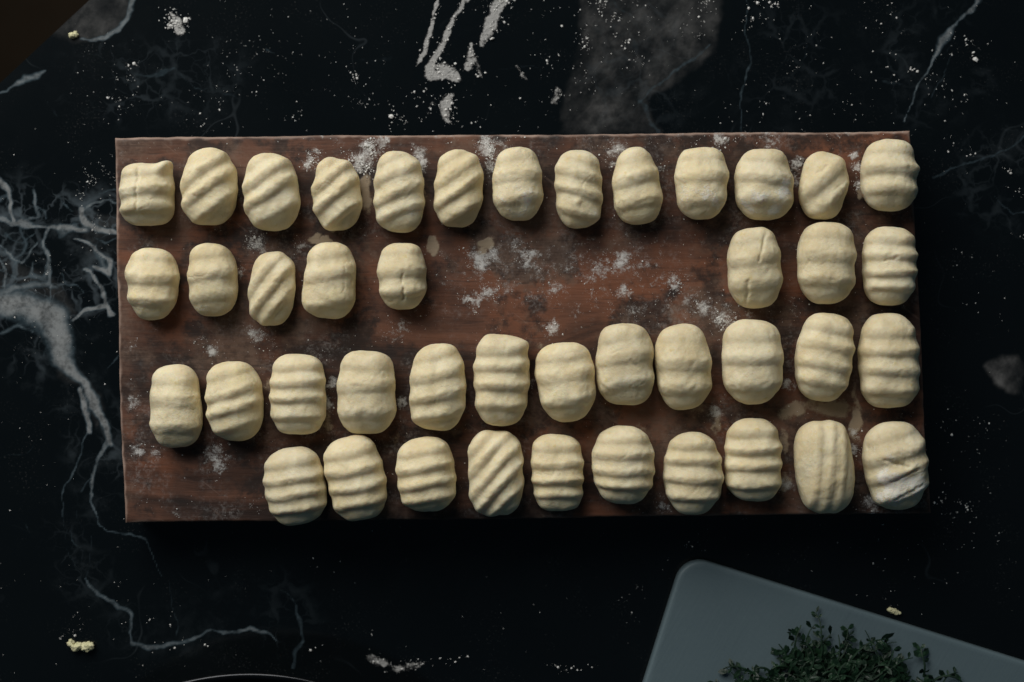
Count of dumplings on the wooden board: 43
